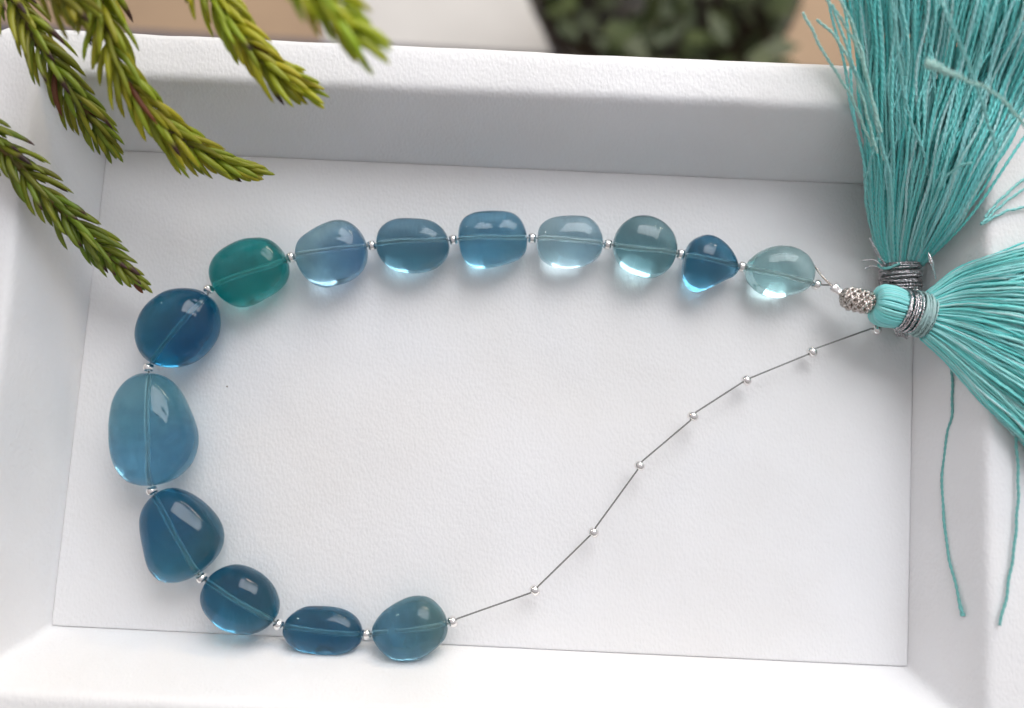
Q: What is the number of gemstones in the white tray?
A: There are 14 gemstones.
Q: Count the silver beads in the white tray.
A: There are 22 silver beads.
